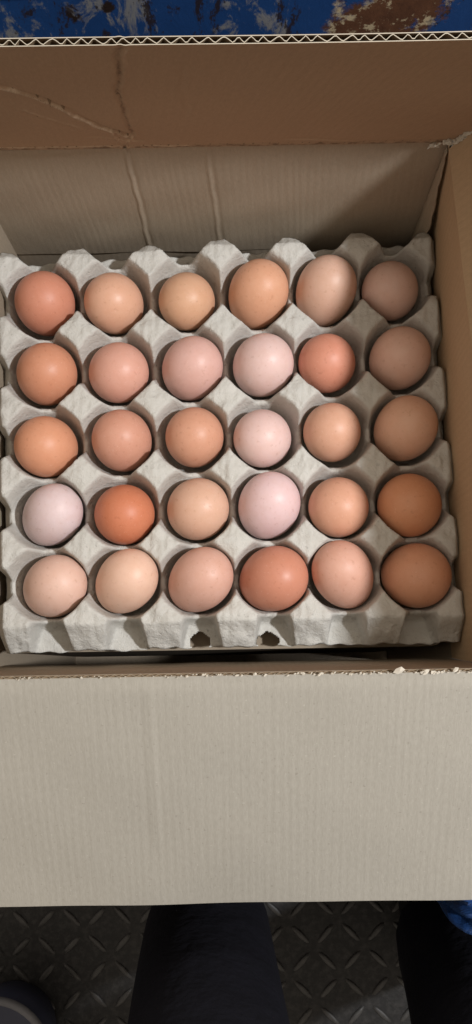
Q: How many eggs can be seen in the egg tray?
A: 30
